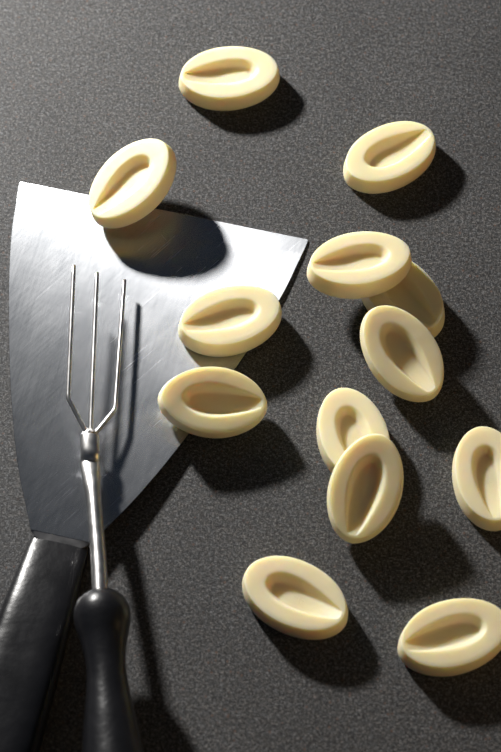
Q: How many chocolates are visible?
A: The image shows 13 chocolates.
